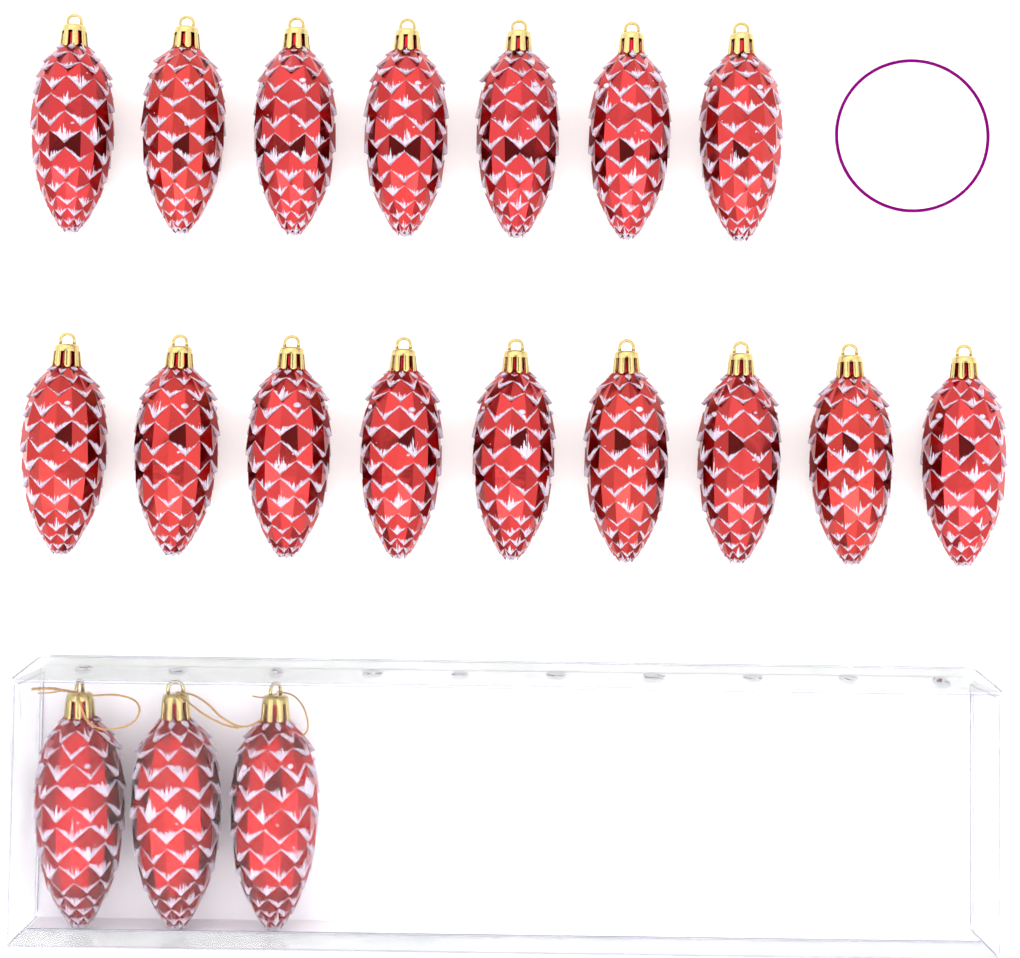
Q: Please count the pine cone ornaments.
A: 19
